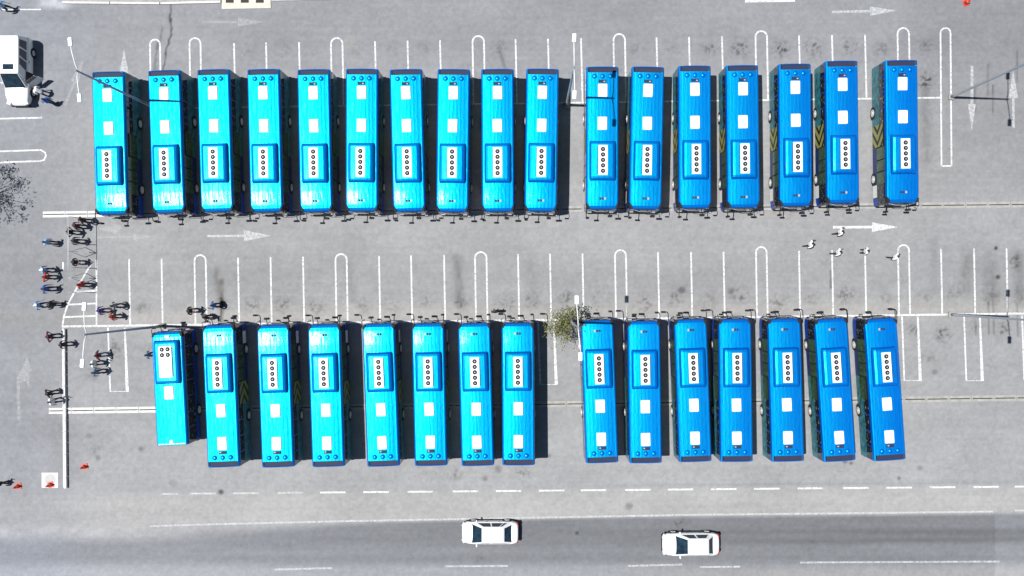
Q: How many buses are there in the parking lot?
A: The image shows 32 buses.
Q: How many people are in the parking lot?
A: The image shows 36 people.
